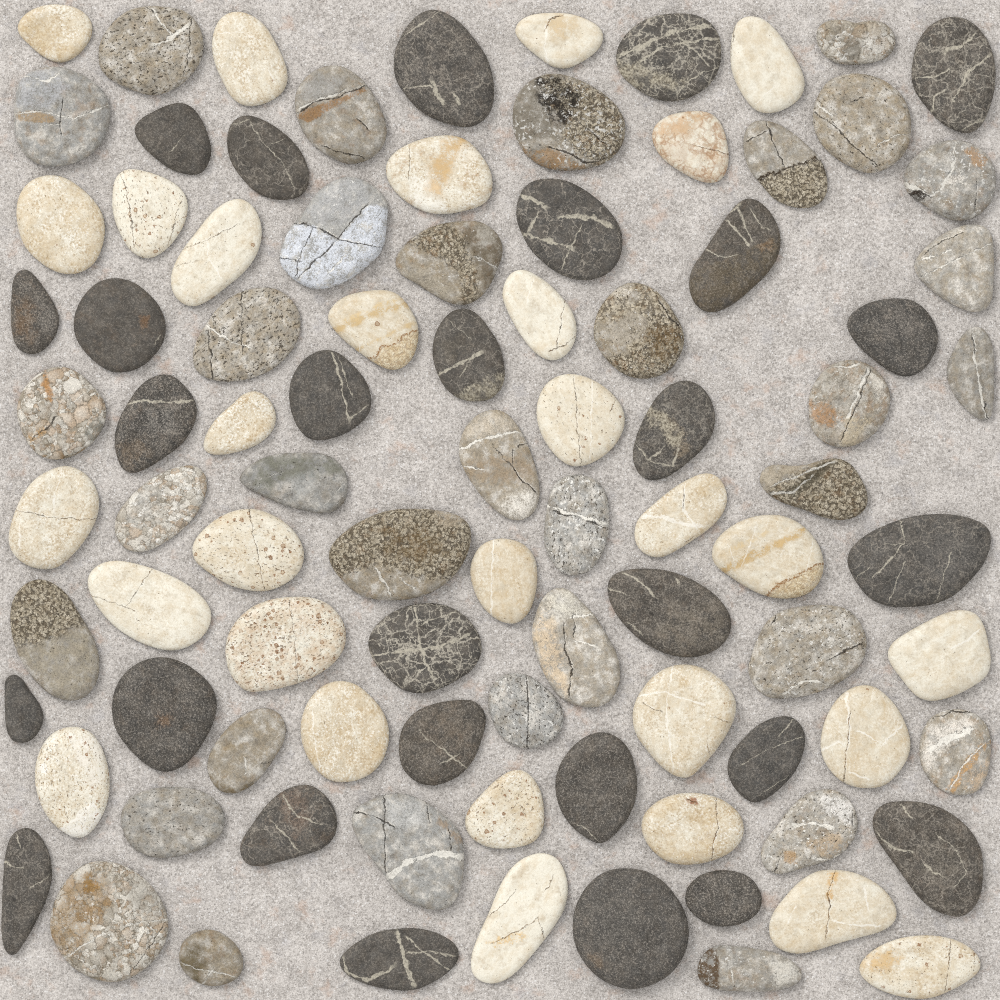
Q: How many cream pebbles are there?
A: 30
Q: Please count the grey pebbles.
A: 34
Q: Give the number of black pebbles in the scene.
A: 28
